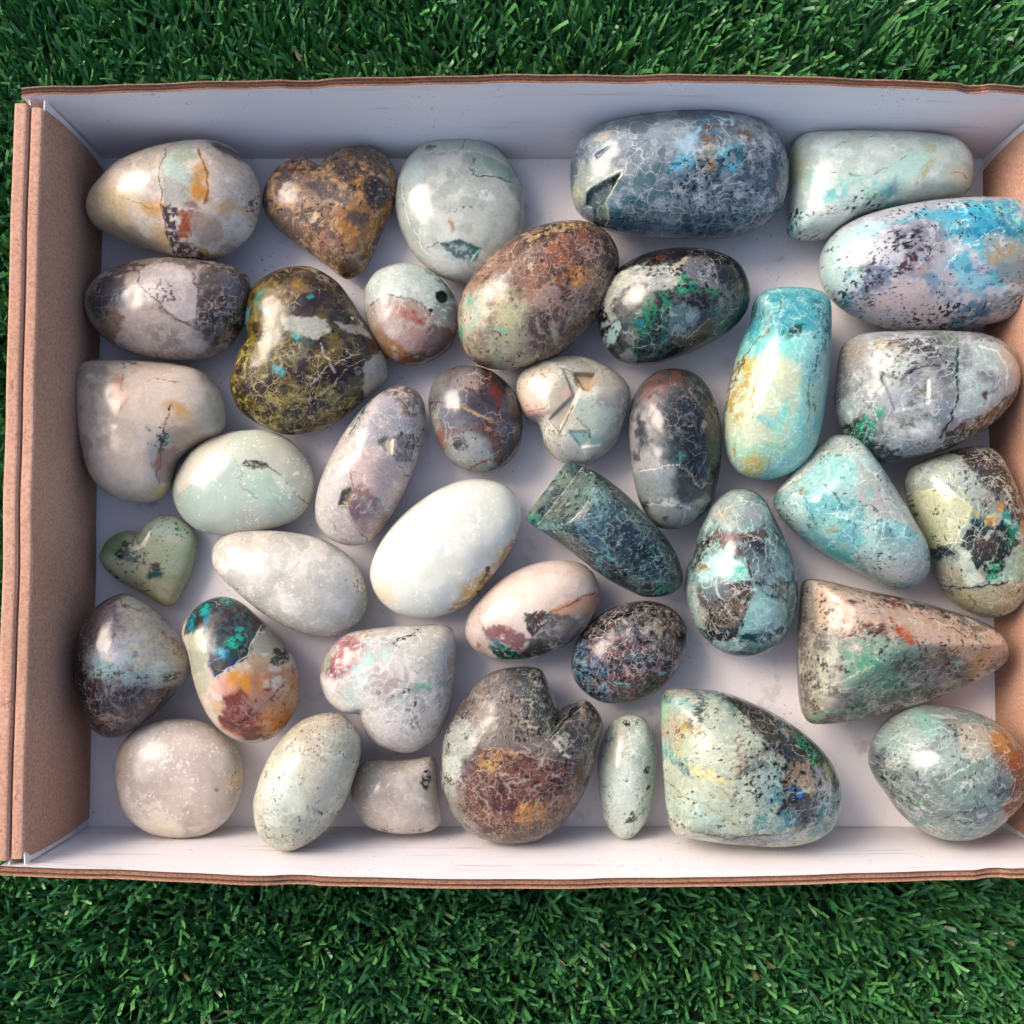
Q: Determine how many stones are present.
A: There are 39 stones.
